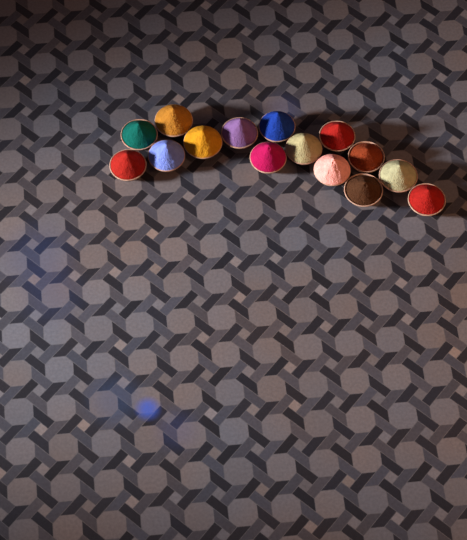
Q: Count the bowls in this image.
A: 15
